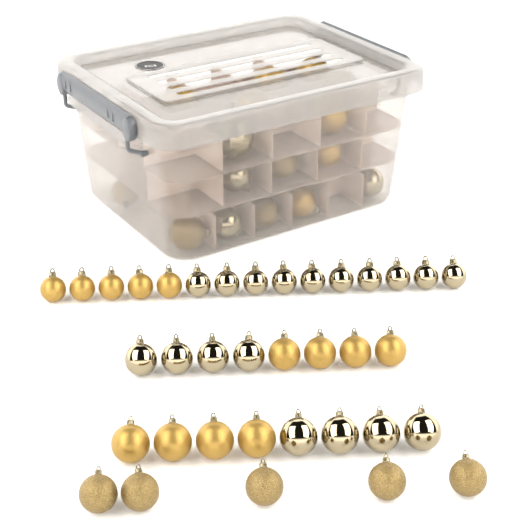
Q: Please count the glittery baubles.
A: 10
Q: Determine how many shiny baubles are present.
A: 22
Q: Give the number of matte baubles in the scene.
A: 20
